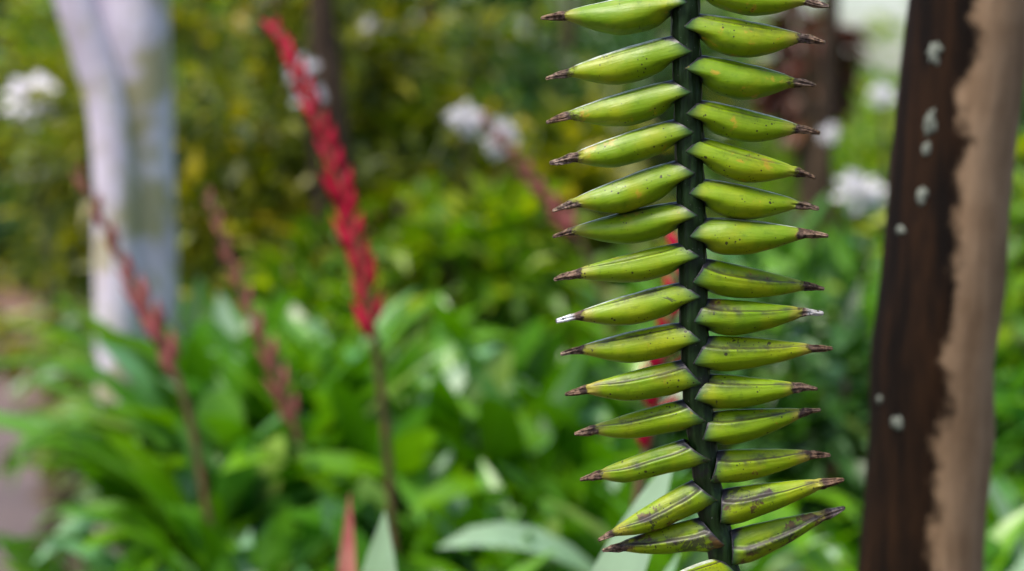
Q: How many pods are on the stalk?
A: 30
